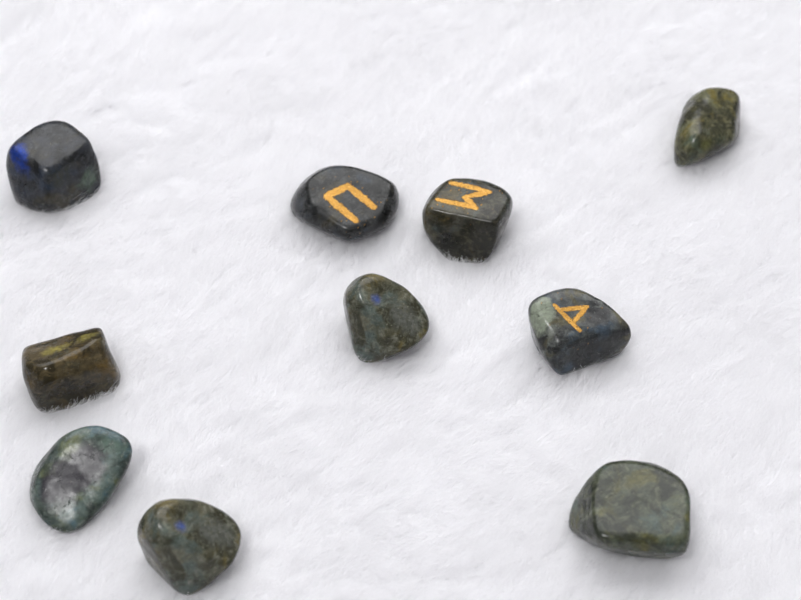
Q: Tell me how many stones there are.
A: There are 10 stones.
